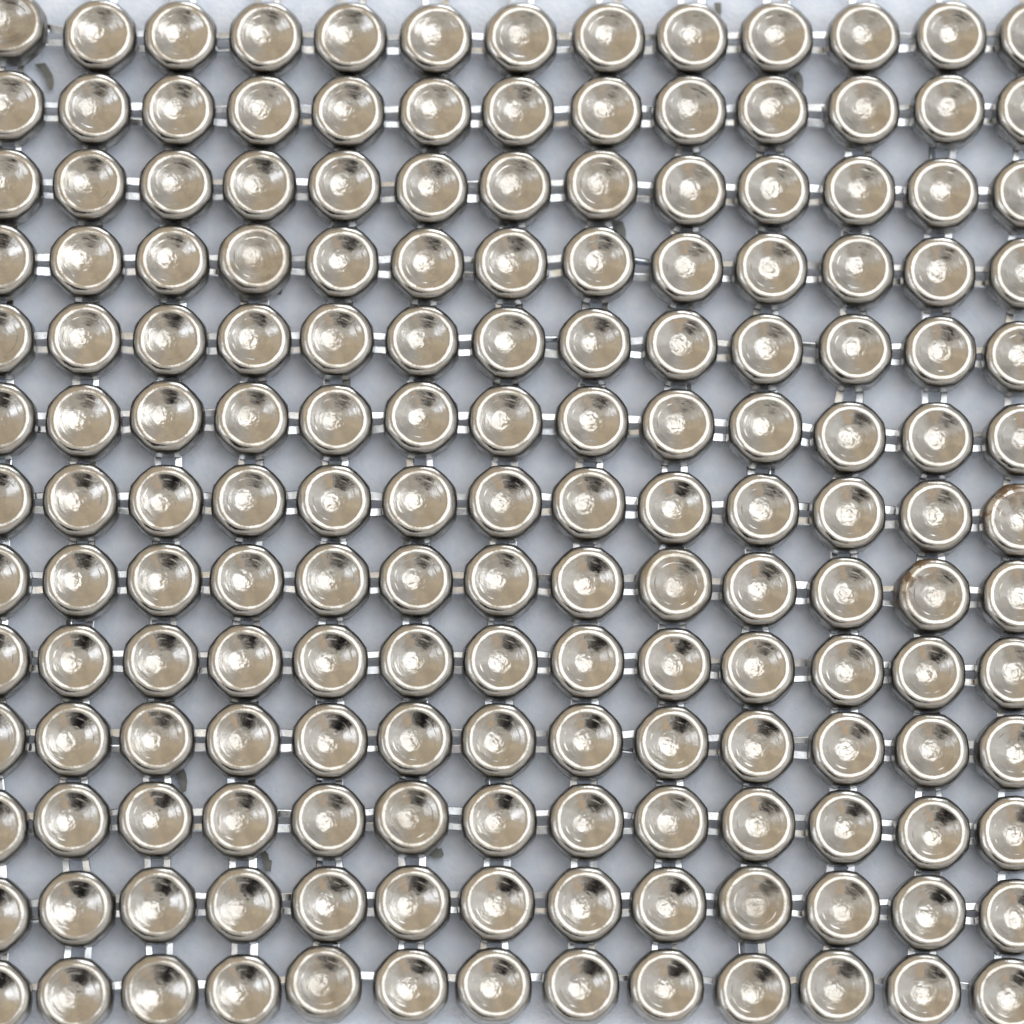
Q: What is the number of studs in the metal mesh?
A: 169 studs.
